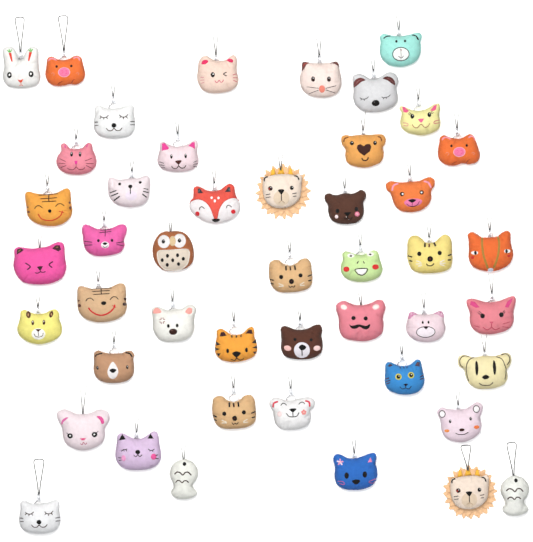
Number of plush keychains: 46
